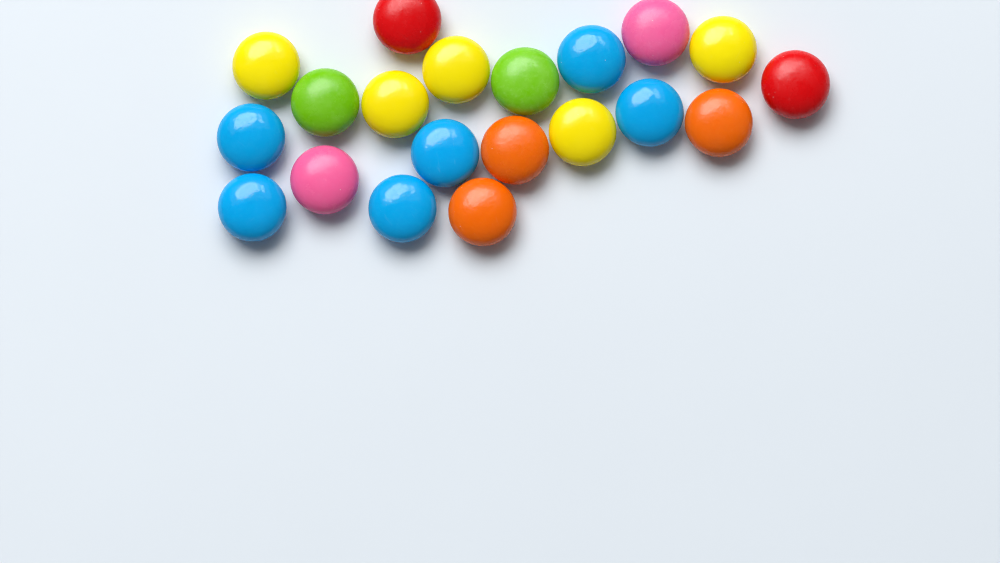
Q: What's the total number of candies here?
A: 20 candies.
